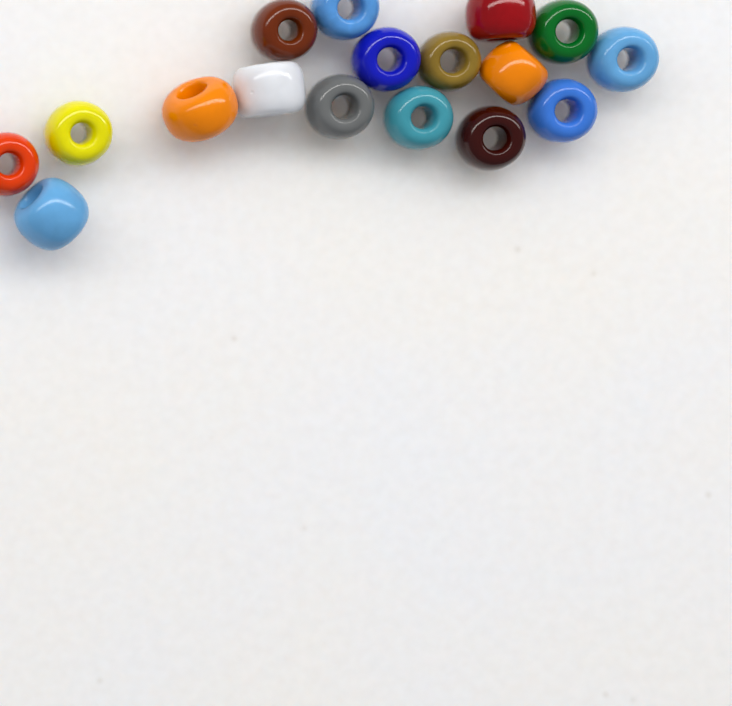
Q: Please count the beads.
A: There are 17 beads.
